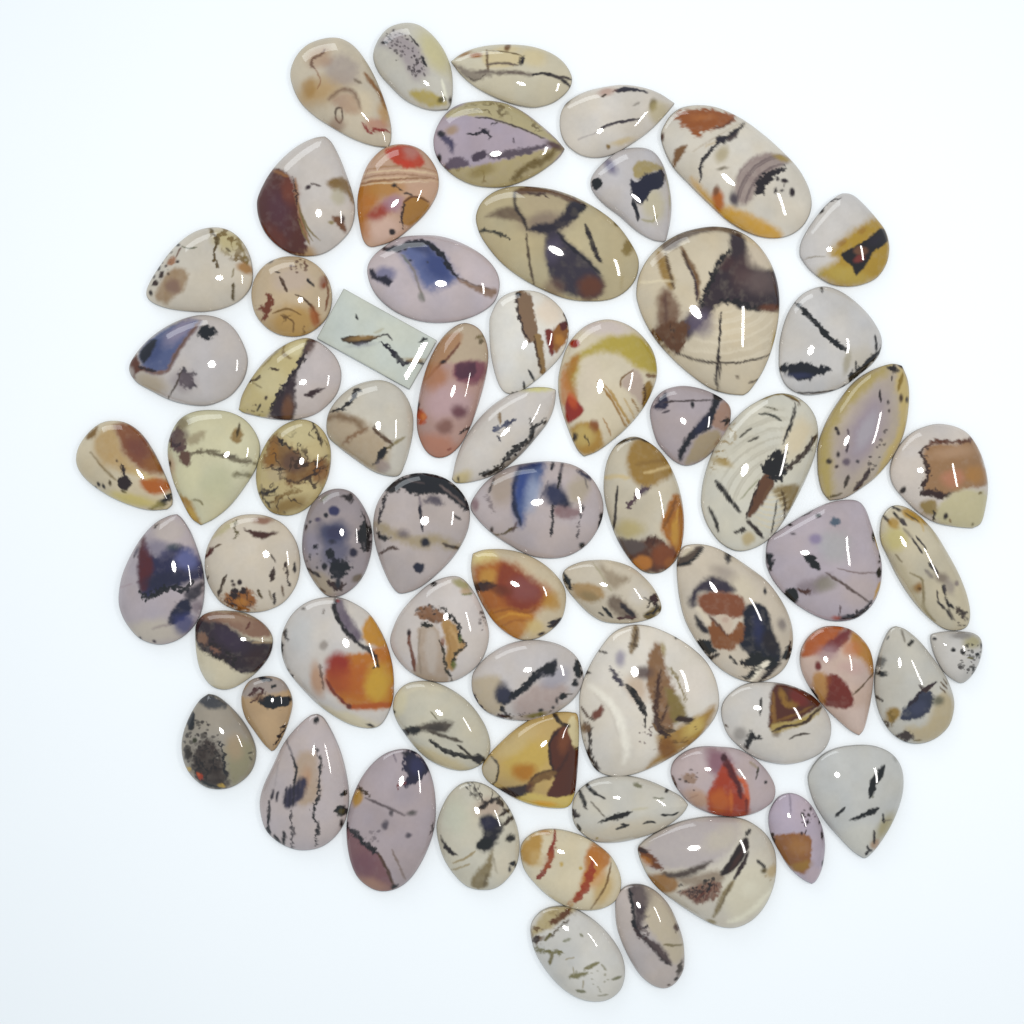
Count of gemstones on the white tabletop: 66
